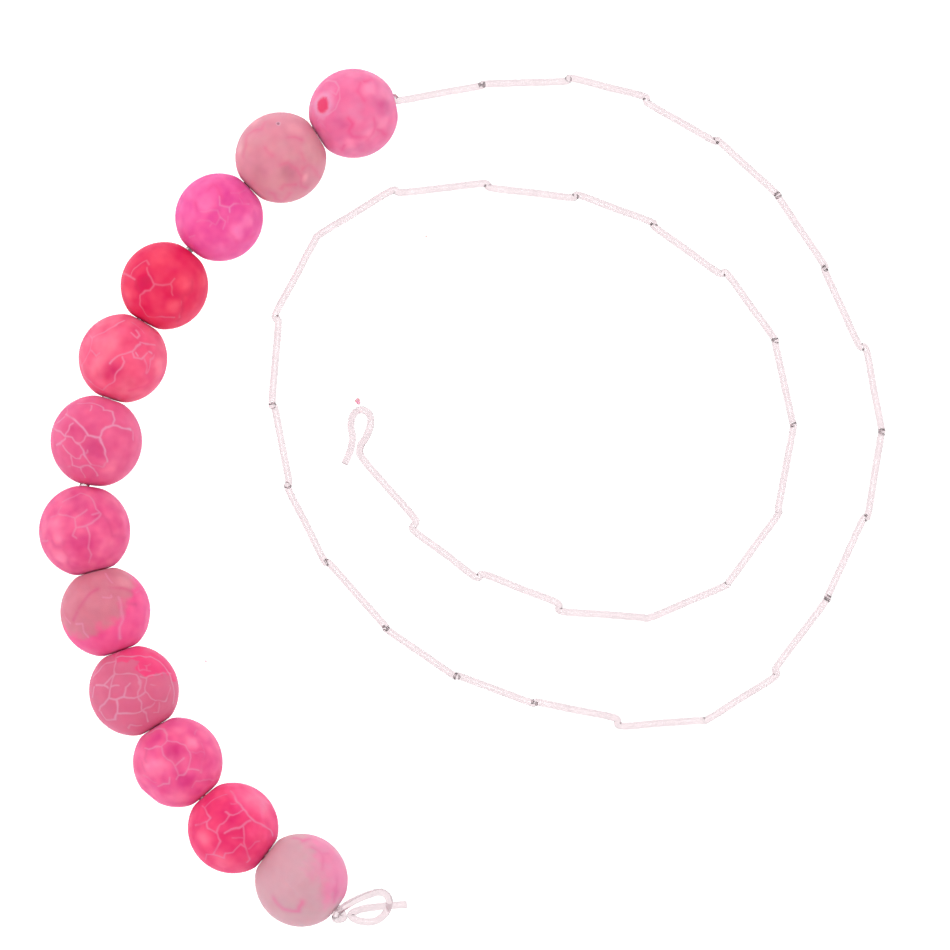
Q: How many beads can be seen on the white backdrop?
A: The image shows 12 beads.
